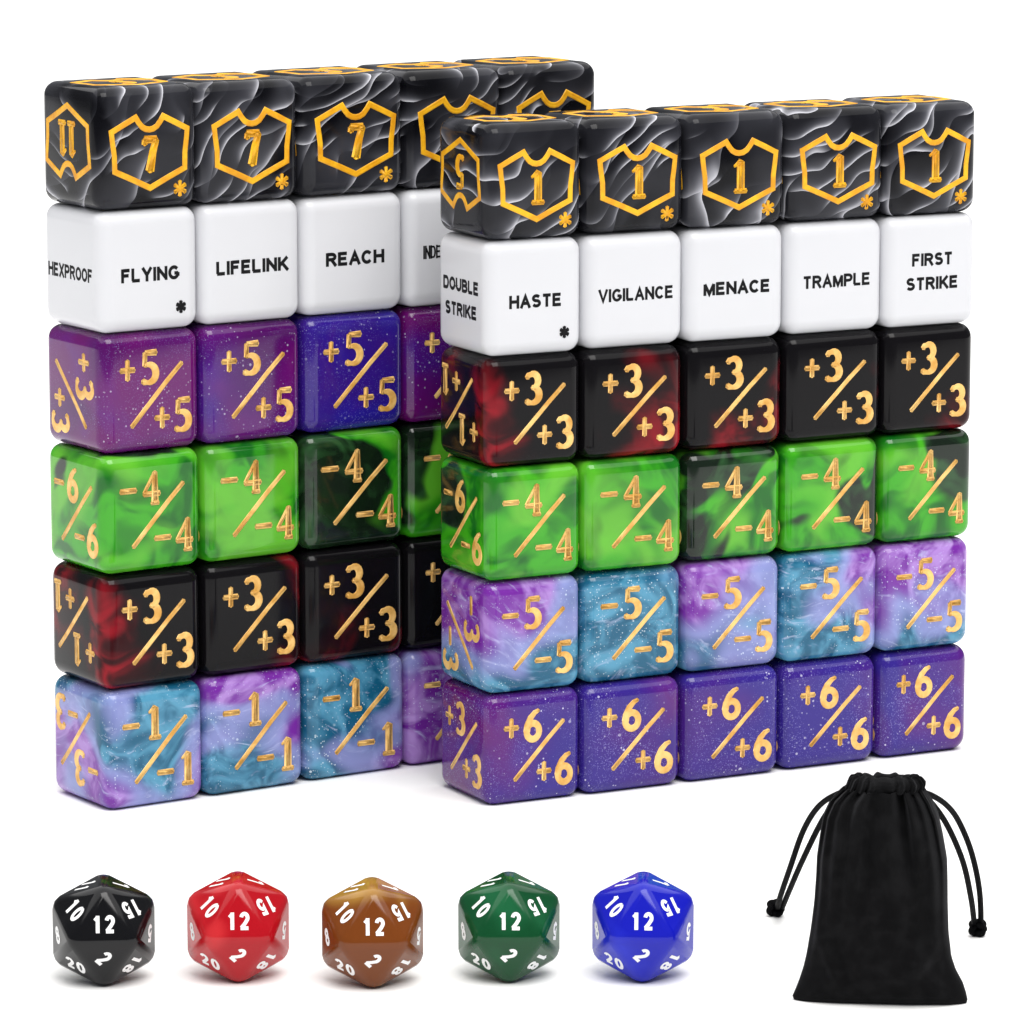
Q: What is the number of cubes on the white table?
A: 55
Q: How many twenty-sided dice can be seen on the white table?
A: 5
